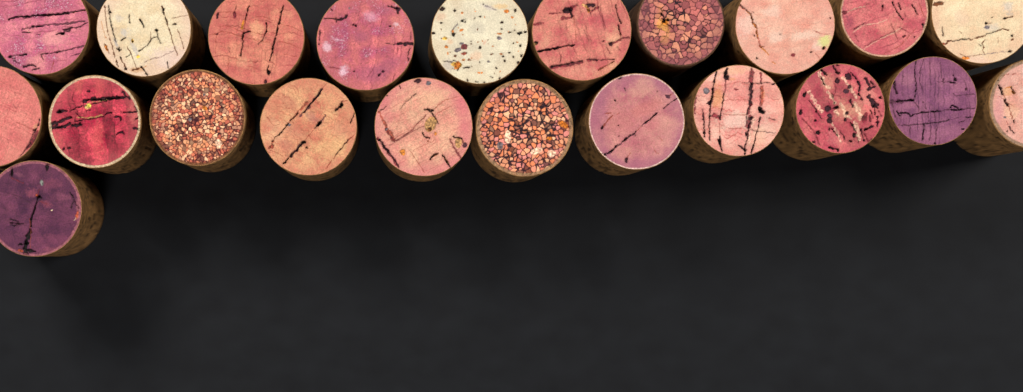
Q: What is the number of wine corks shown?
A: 22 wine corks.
